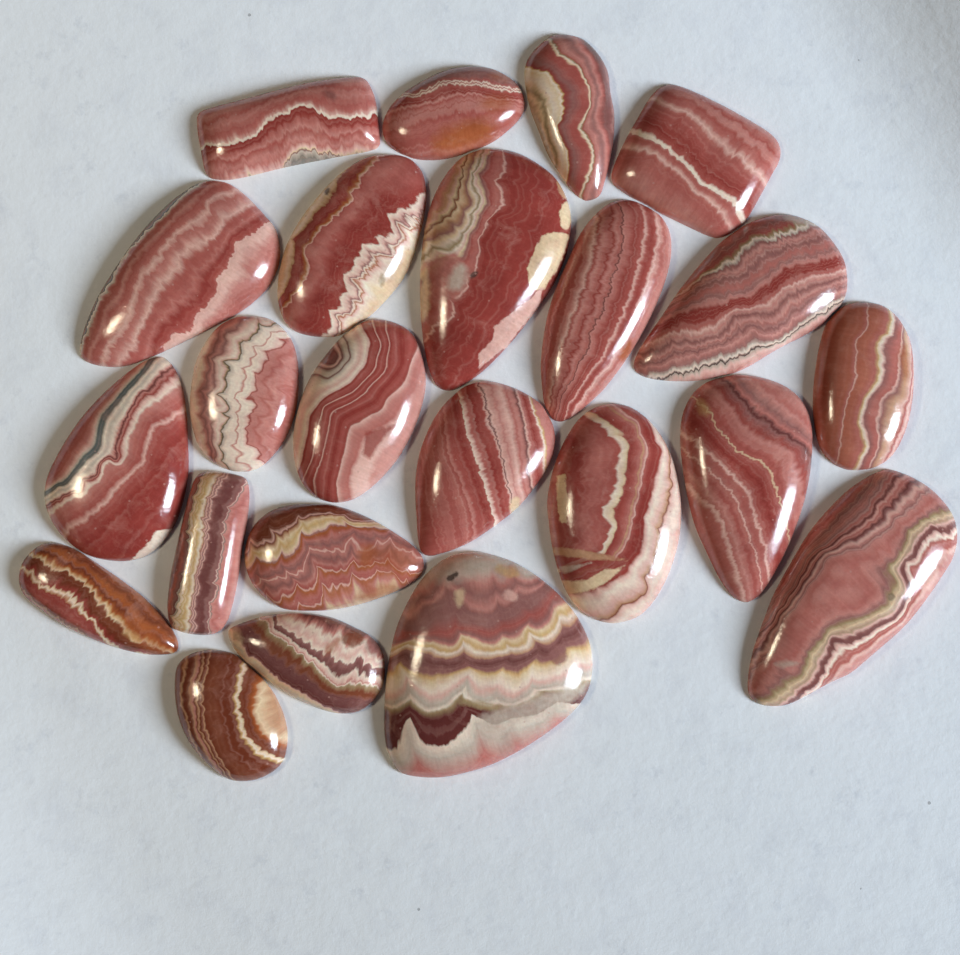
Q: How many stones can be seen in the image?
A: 23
